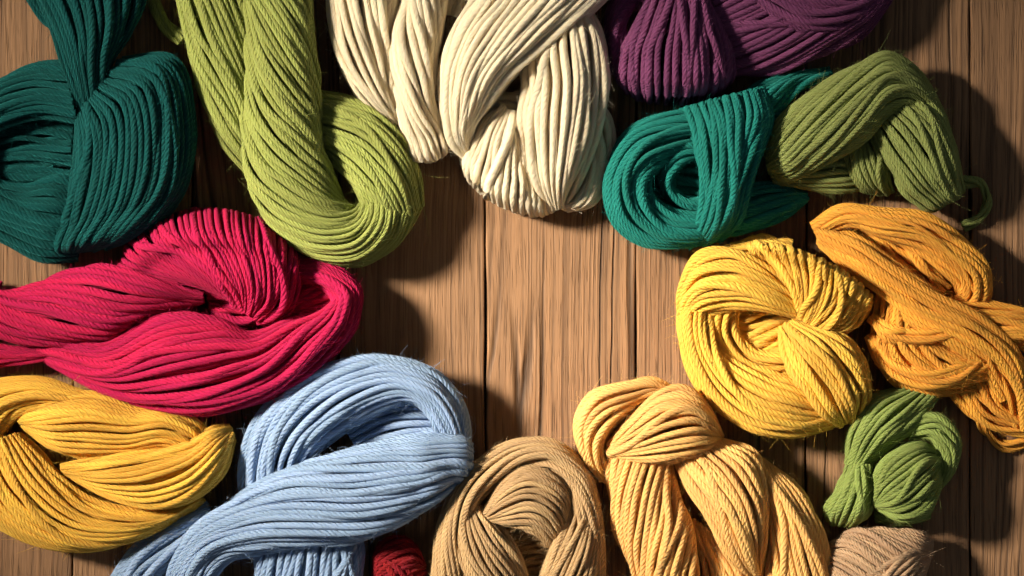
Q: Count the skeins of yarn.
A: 17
